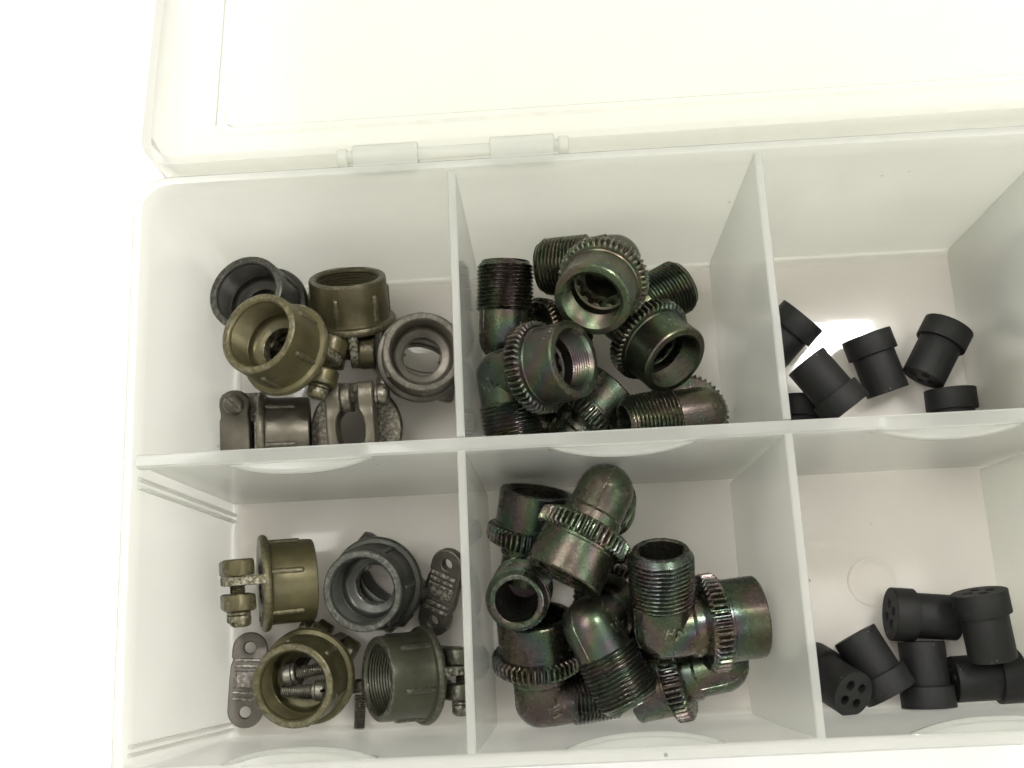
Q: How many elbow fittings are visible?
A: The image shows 12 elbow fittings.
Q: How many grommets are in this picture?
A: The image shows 12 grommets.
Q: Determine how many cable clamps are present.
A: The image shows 10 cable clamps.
